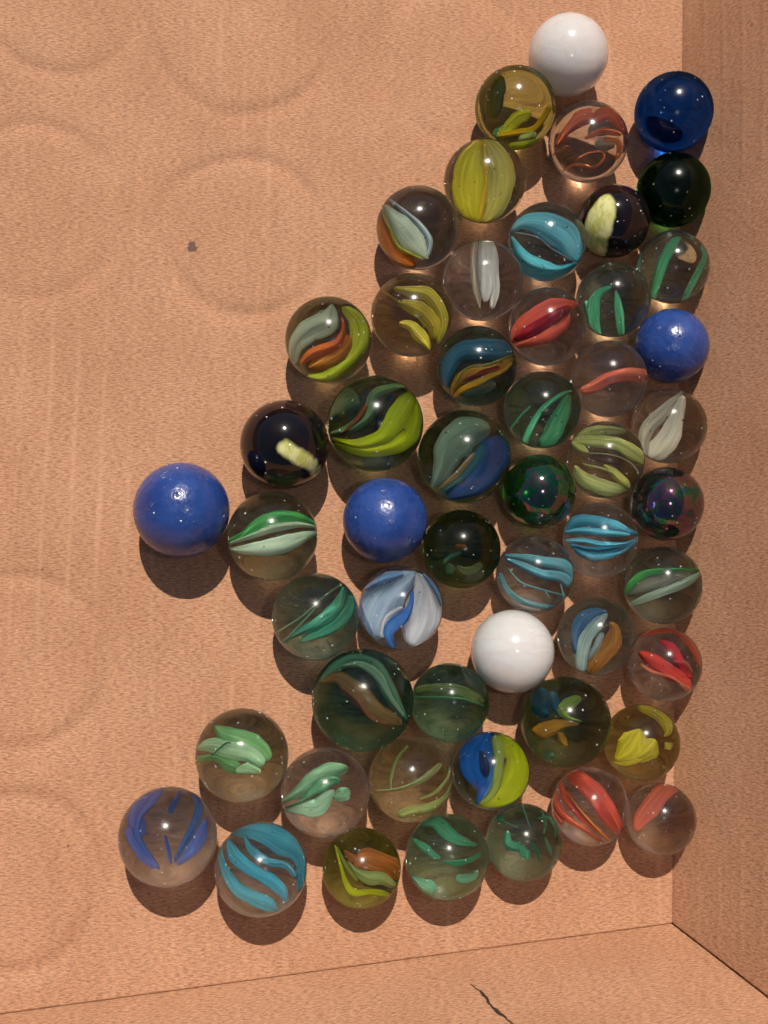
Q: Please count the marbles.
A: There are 53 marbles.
